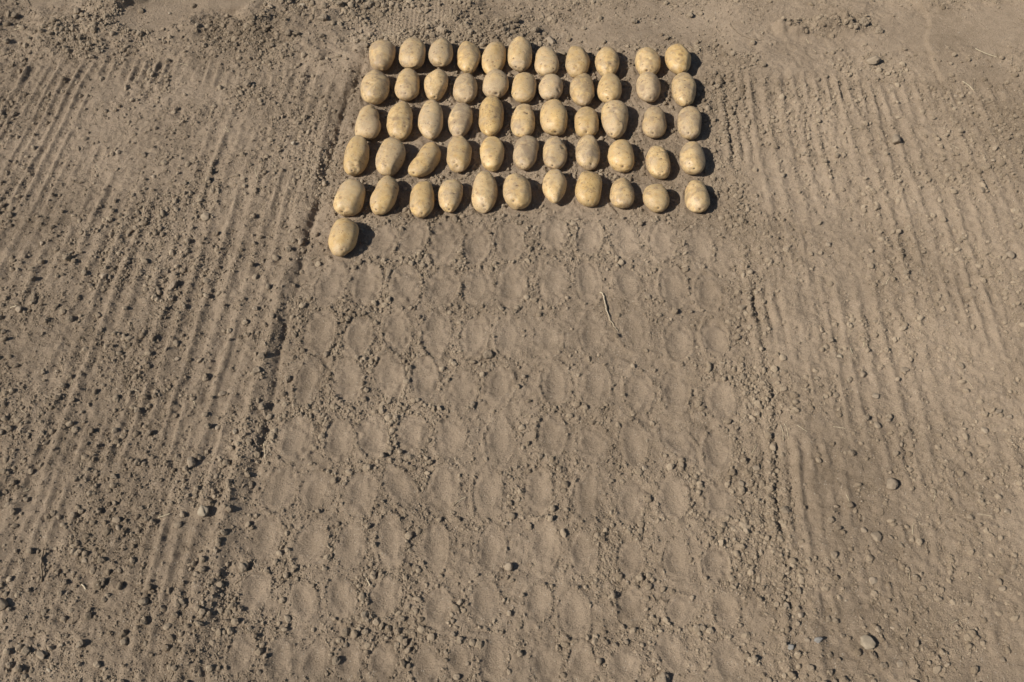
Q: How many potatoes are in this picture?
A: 56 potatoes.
